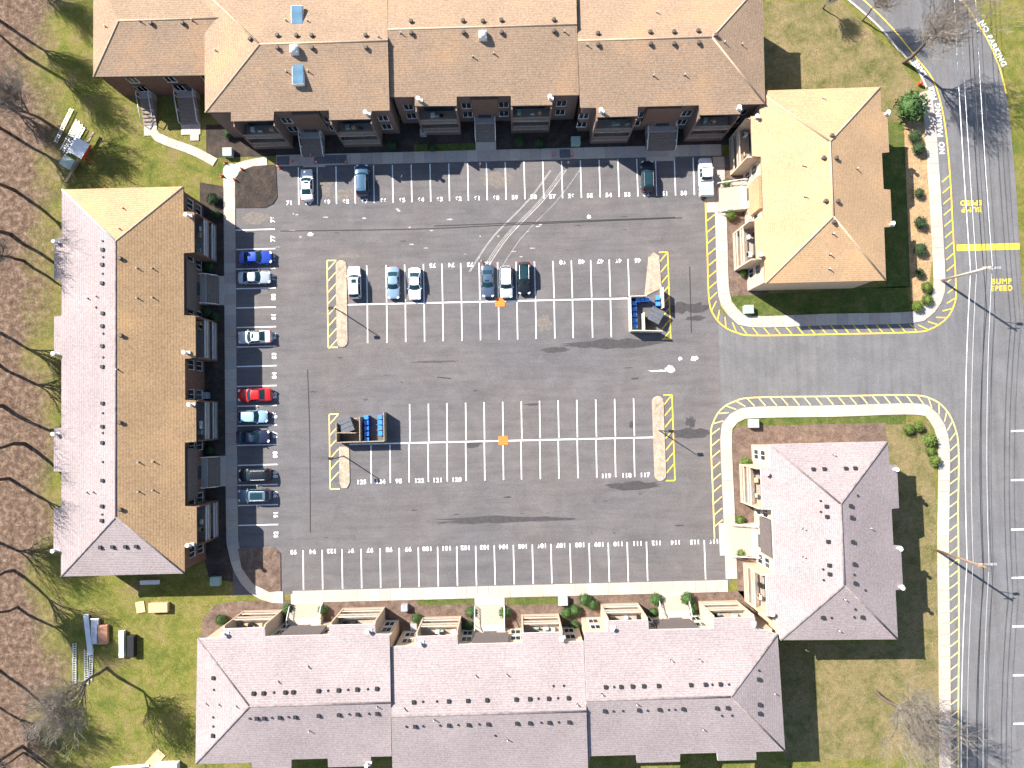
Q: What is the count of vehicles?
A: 18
